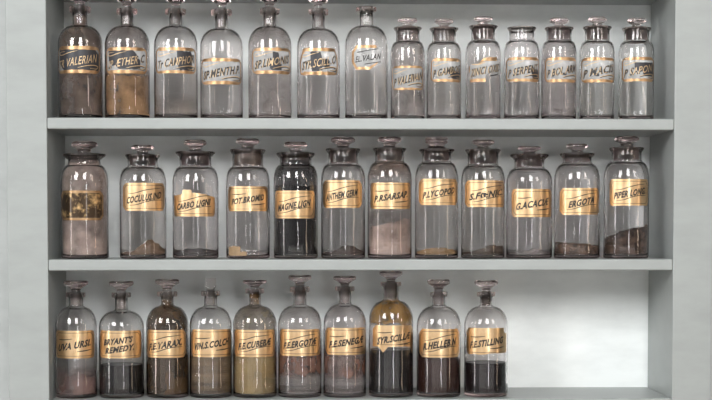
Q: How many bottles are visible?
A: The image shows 36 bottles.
